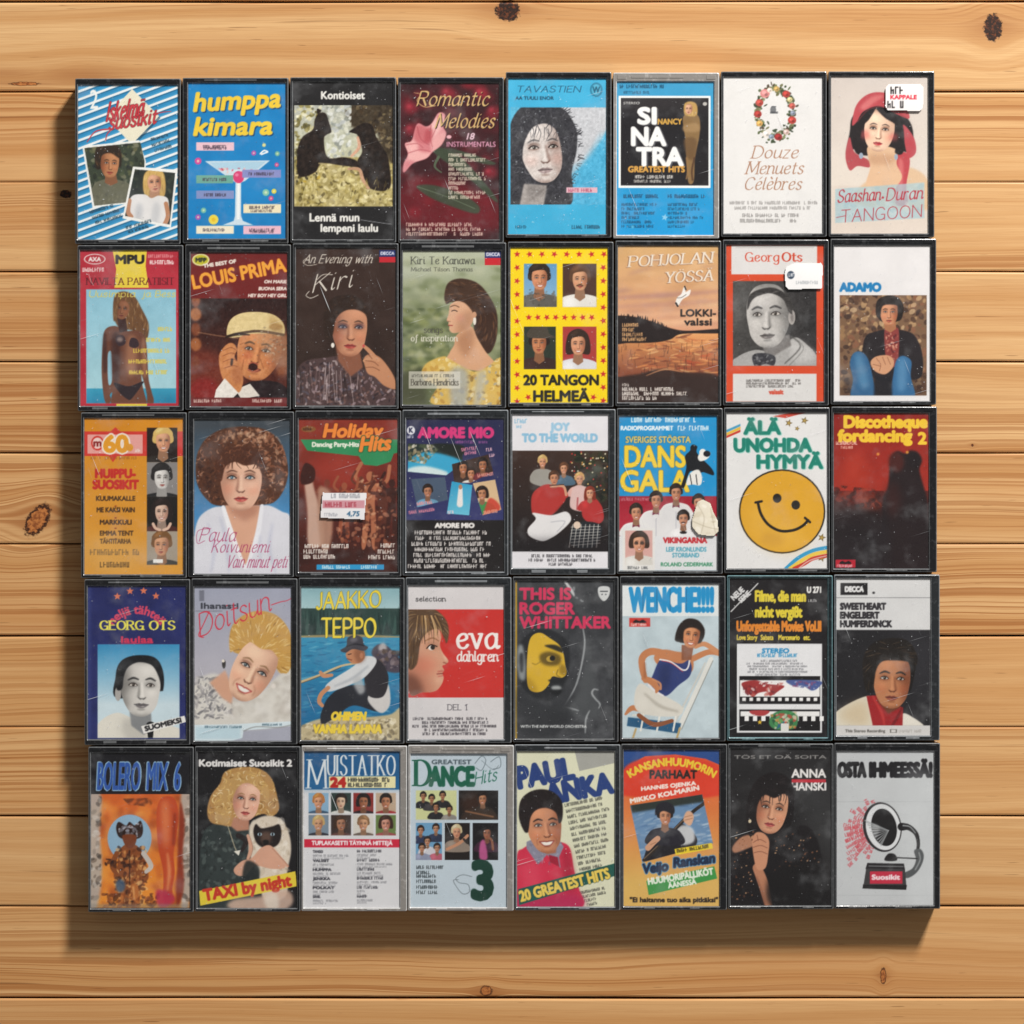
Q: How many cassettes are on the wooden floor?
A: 40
